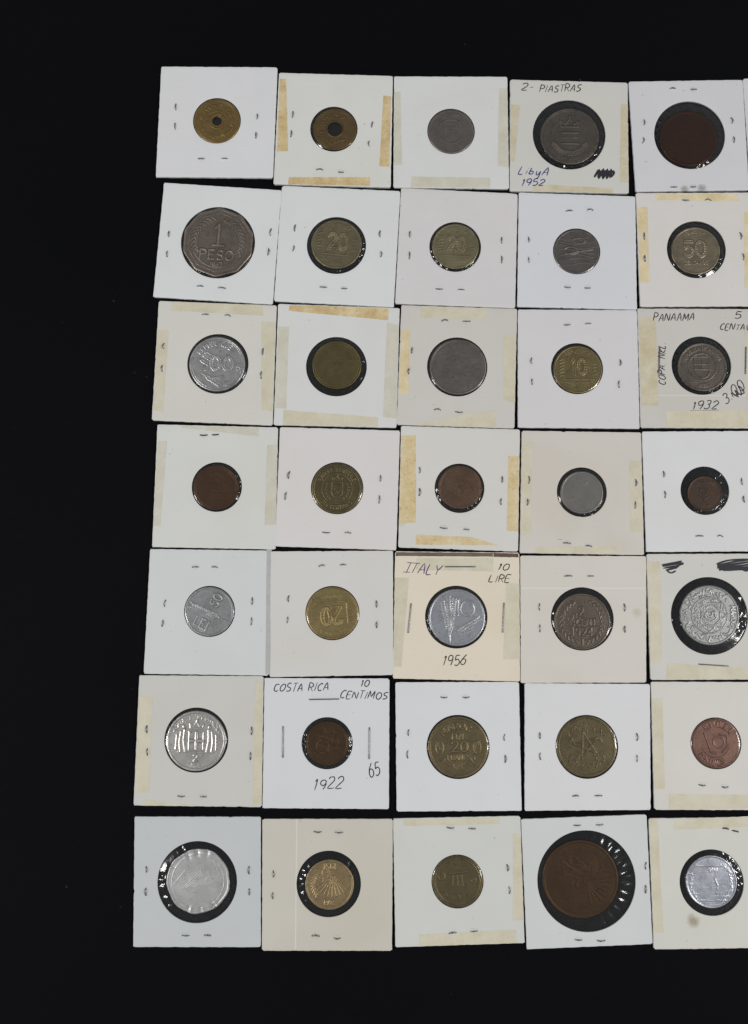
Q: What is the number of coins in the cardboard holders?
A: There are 35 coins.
